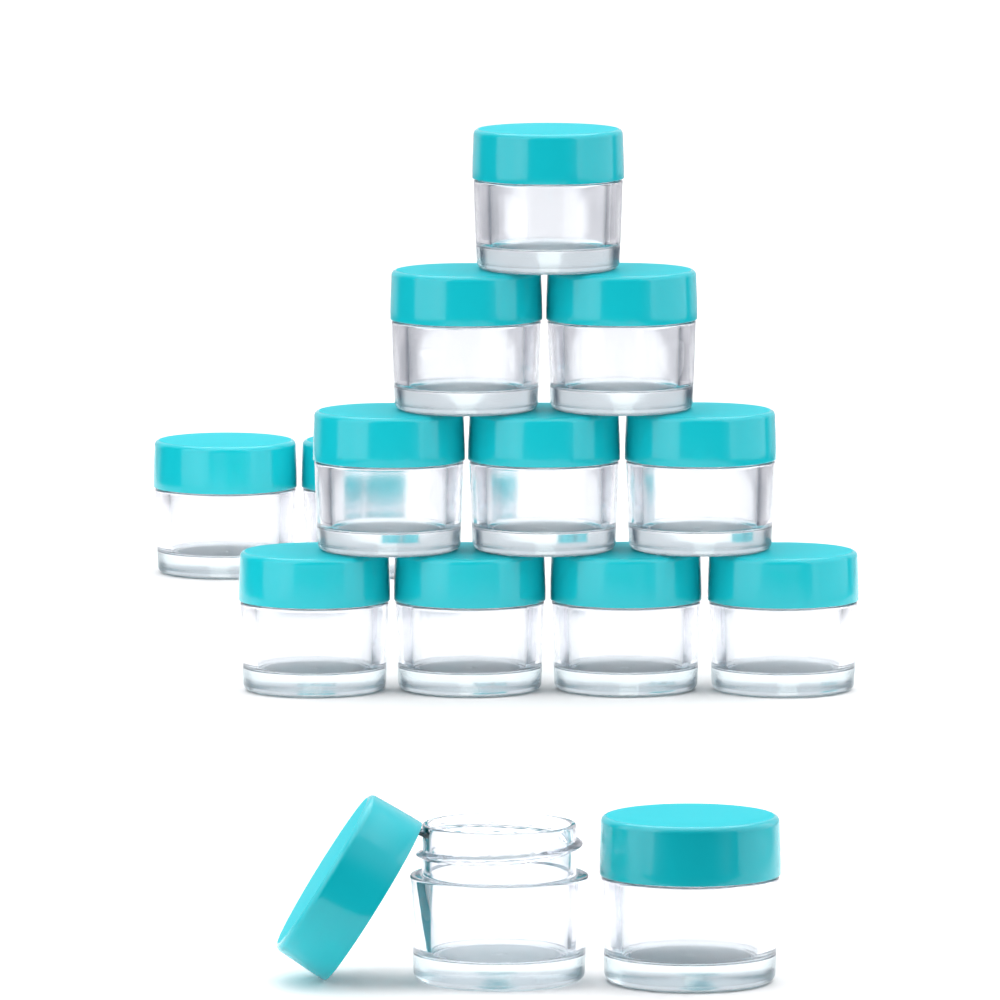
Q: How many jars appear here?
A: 14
